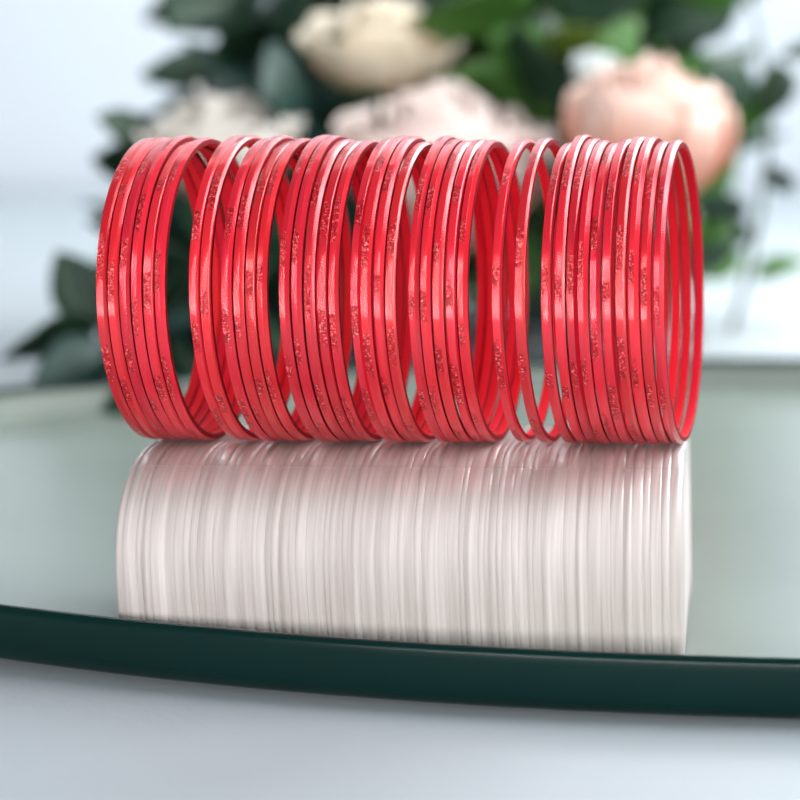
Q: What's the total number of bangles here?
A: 38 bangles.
